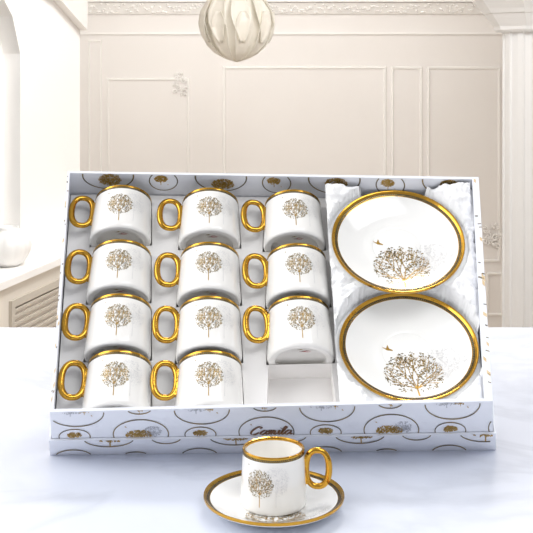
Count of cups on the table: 12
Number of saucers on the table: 3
